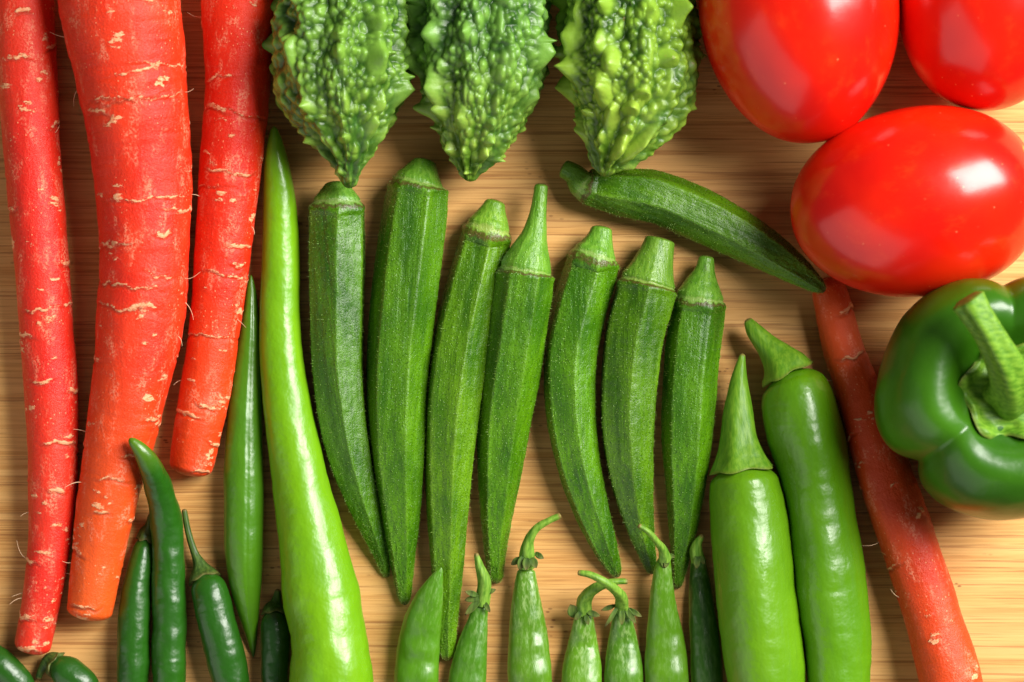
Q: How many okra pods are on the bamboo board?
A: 8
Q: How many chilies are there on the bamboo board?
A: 10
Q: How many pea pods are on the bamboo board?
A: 7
